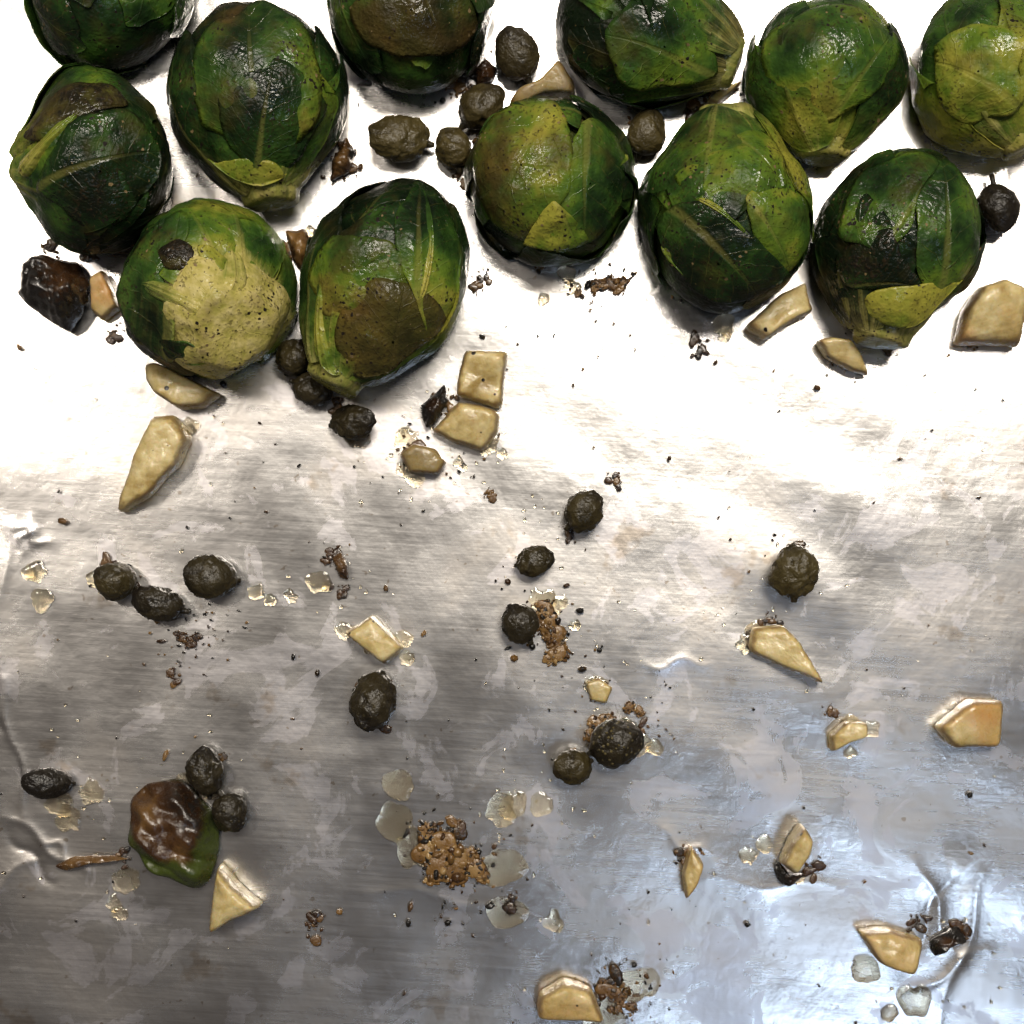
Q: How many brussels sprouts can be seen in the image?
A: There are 12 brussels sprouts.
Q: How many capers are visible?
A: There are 22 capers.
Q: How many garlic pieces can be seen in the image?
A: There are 21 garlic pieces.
